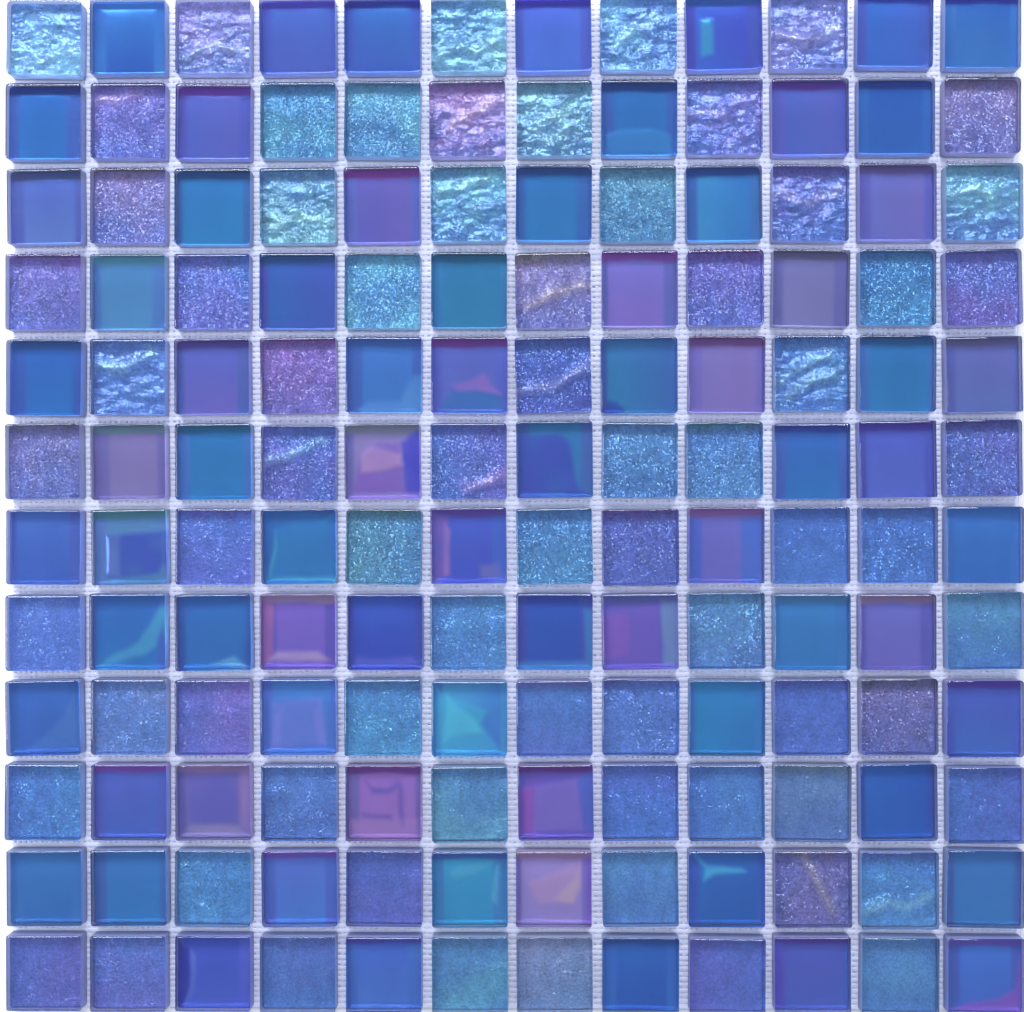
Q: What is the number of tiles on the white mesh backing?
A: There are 144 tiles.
